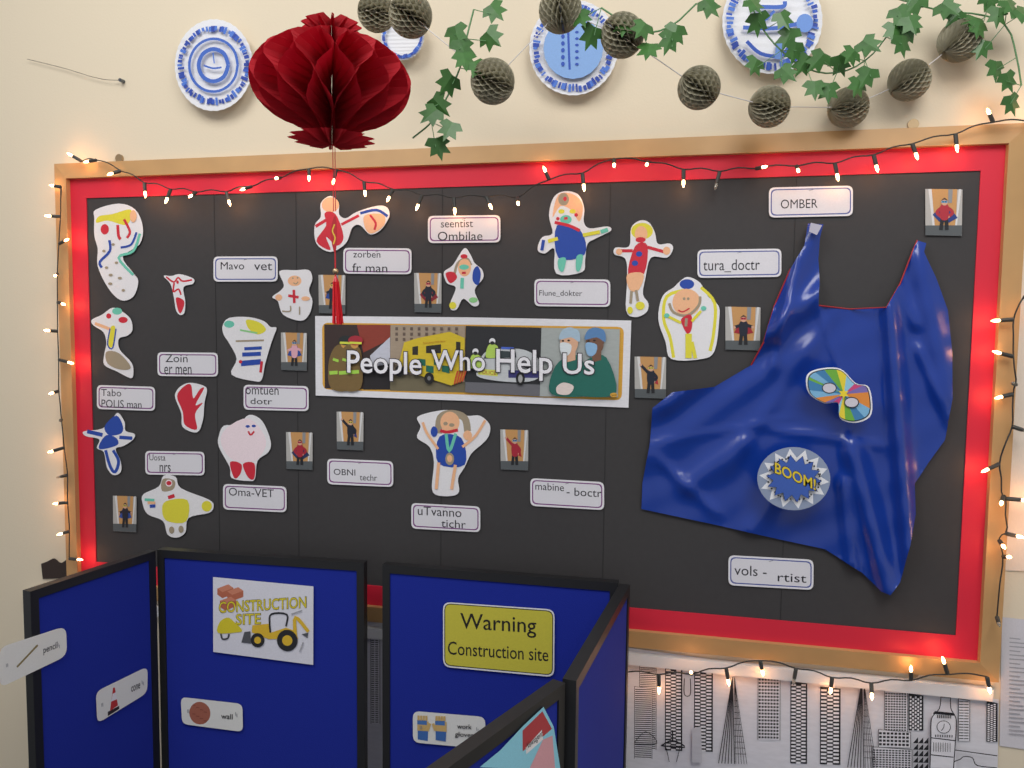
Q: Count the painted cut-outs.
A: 15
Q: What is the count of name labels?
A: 15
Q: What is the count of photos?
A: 10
